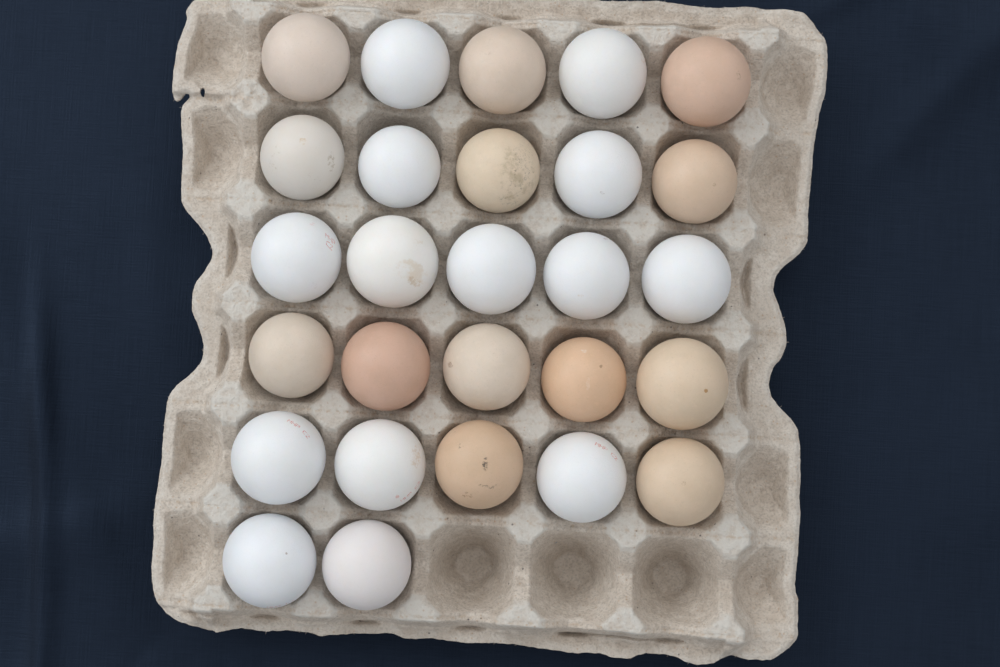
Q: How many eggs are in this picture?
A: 27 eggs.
